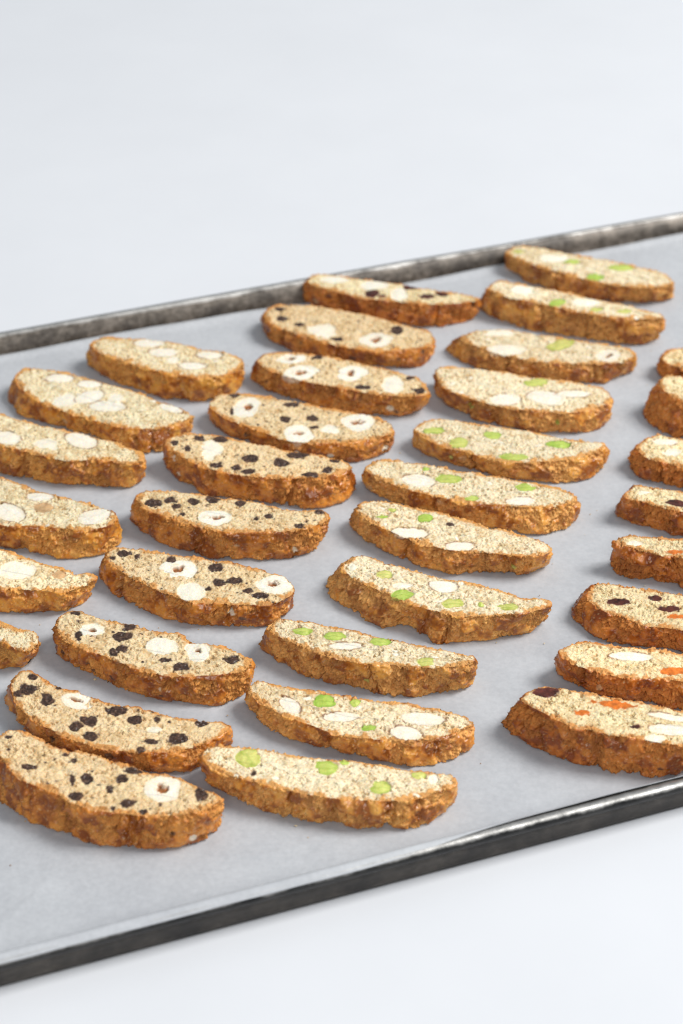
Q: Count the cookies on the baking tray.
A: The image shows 35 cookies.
